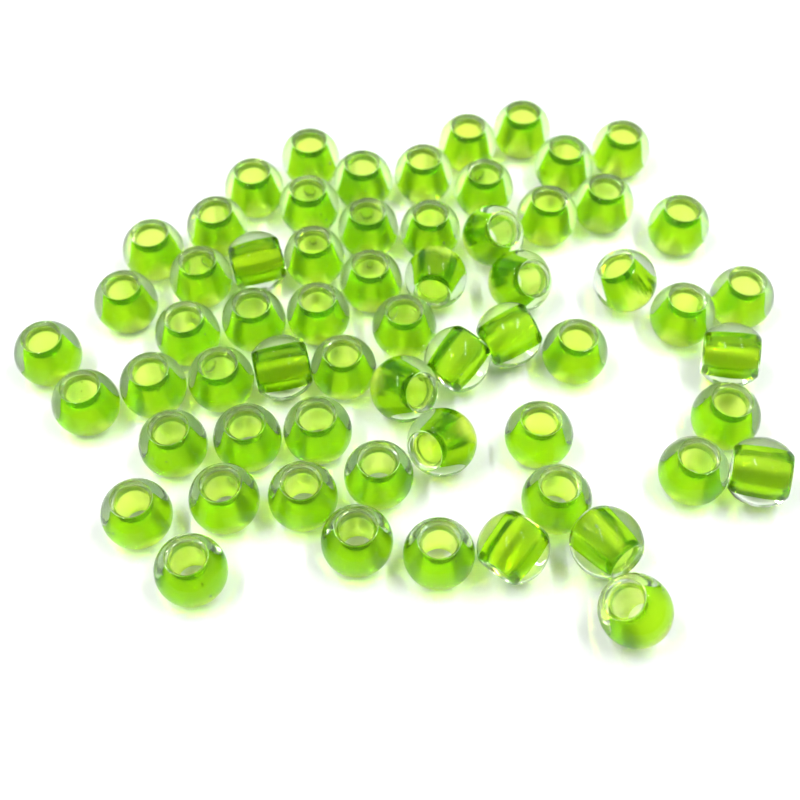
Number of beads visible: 62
